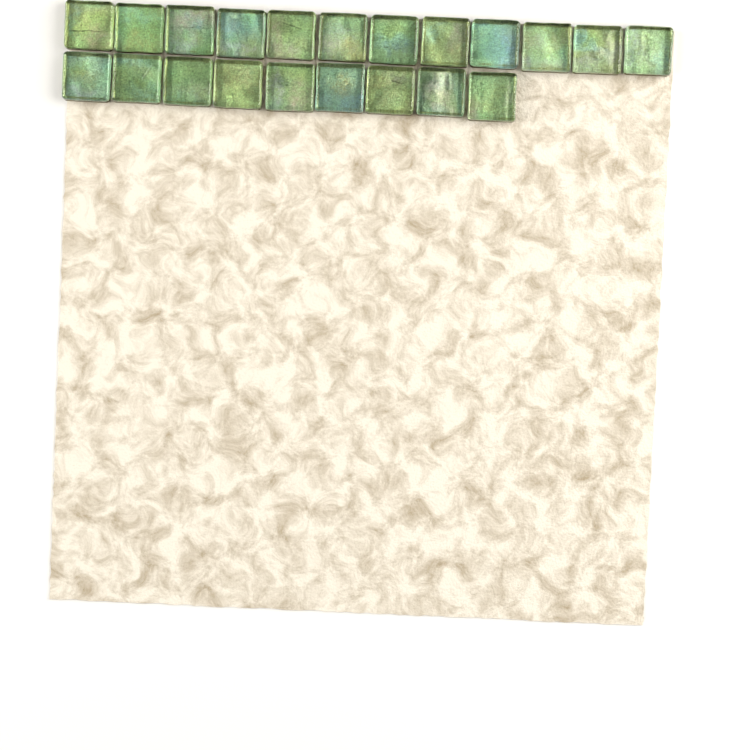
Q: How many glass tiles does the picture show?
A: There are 21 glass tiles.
